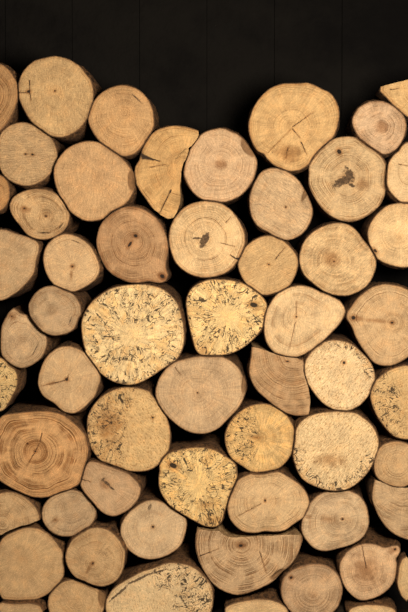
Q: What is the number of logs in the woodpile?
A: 58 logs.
